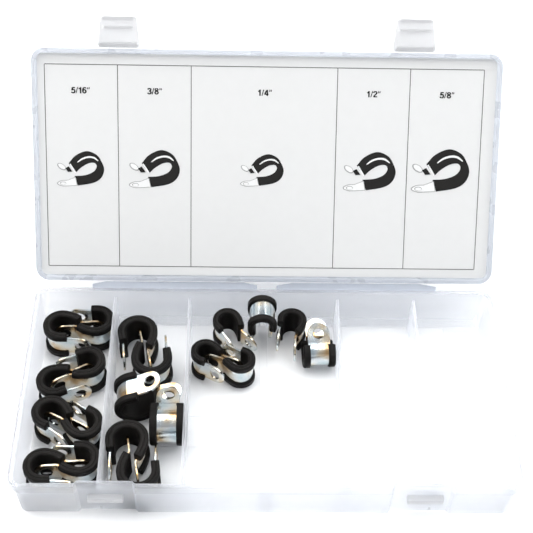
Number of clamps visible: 20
